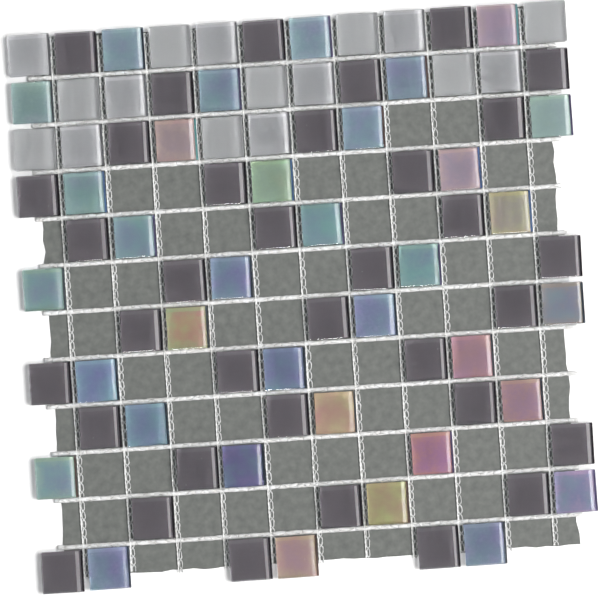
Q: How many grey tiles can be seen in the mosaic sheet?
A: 16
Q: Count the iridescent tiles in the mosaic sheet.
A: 35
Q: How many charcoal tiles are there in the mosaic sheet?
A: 35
